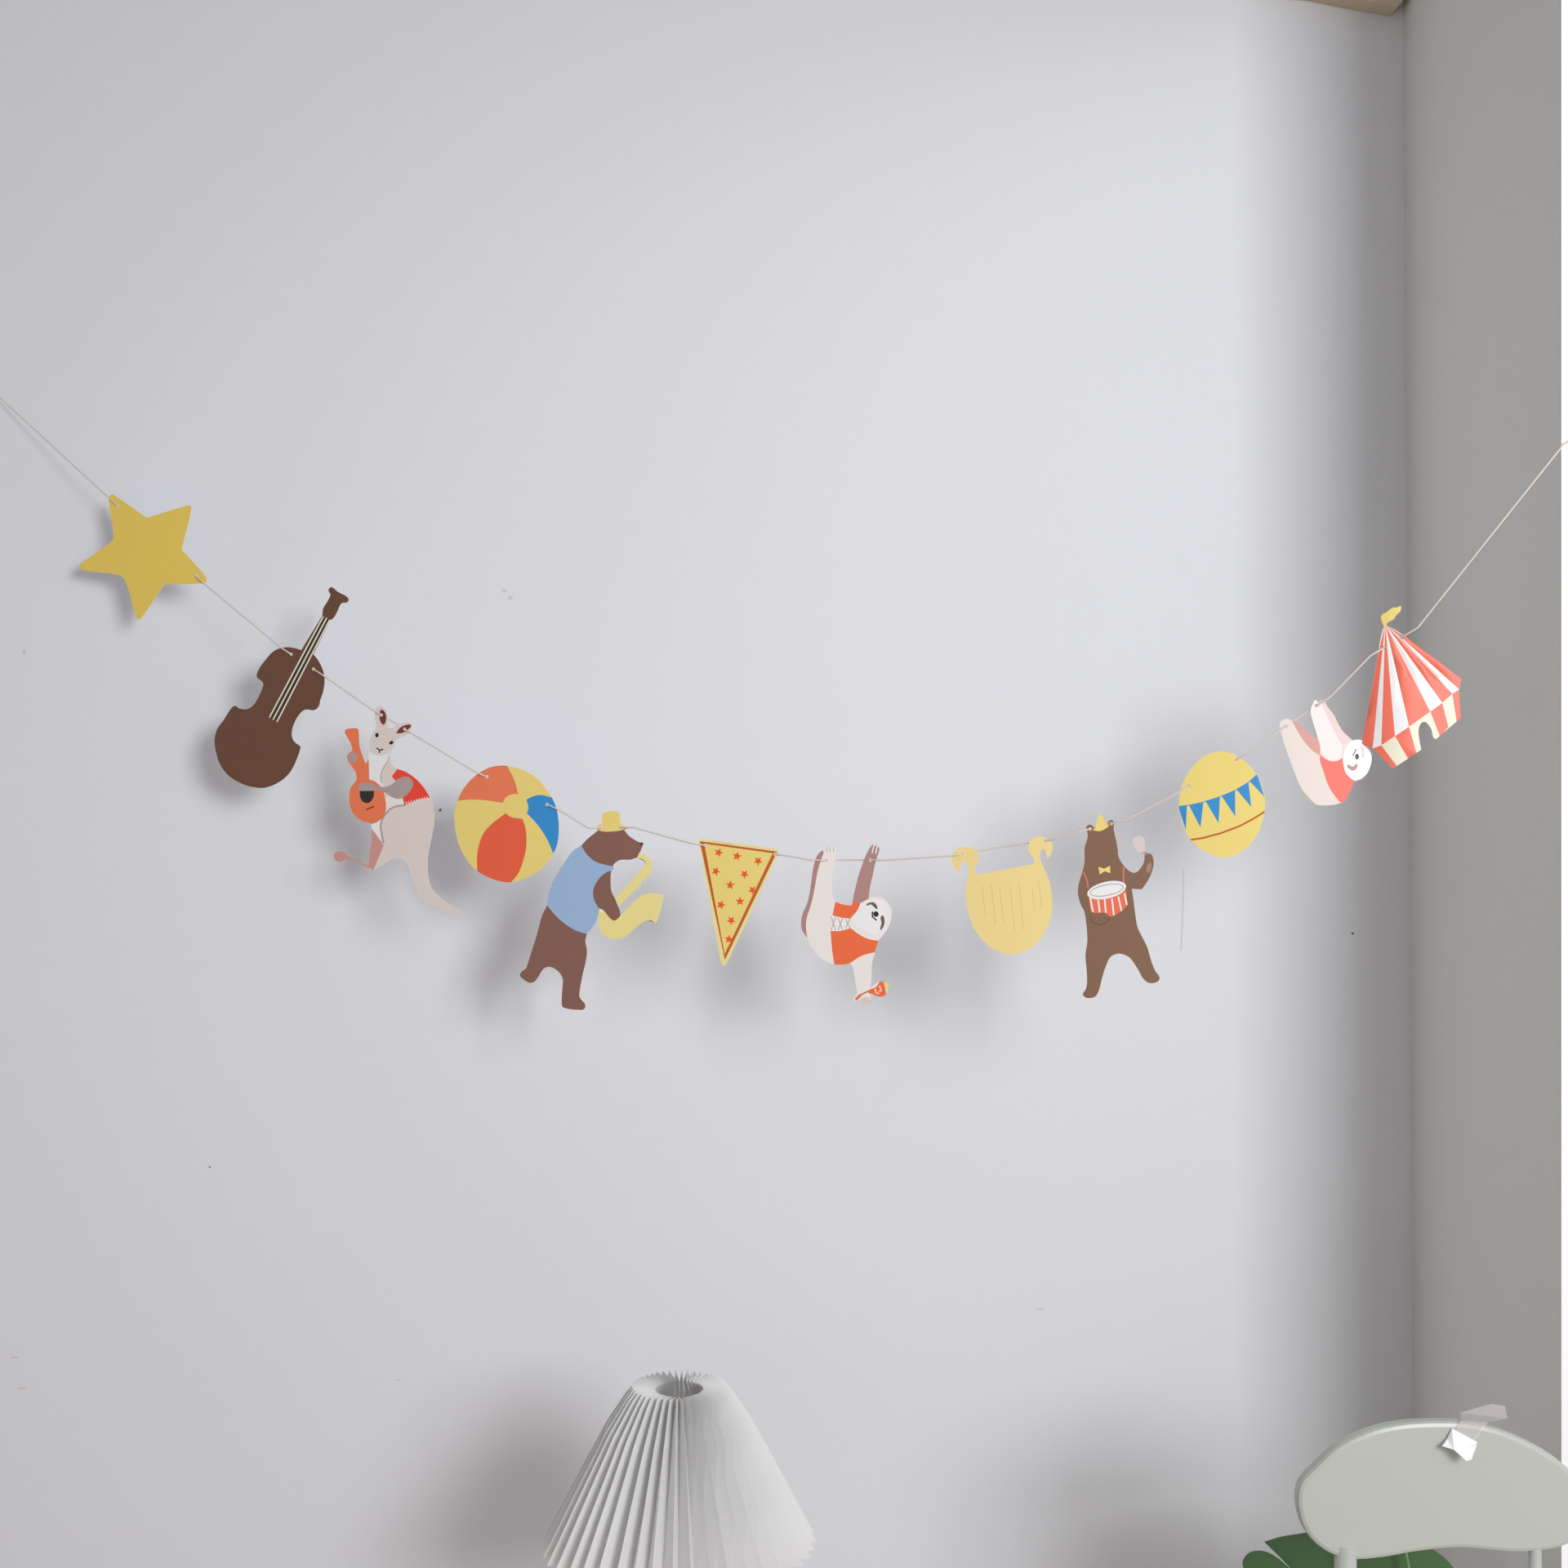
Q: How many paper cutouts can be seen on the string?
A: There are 12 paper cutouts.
